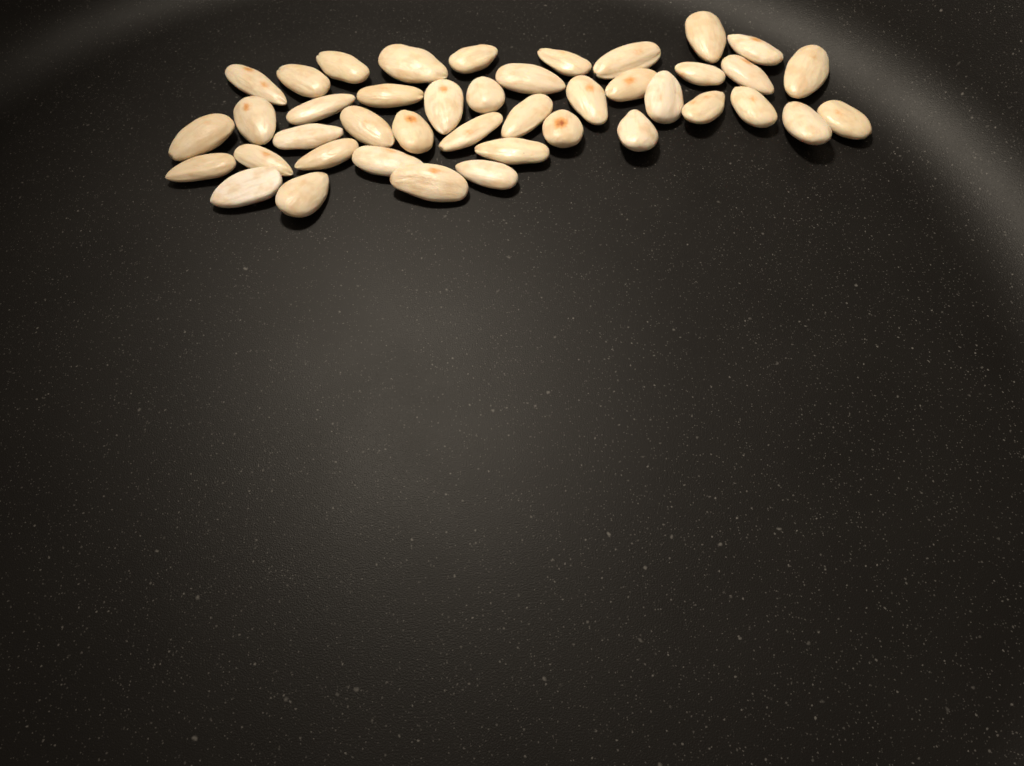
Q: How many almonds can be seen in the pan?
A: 42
